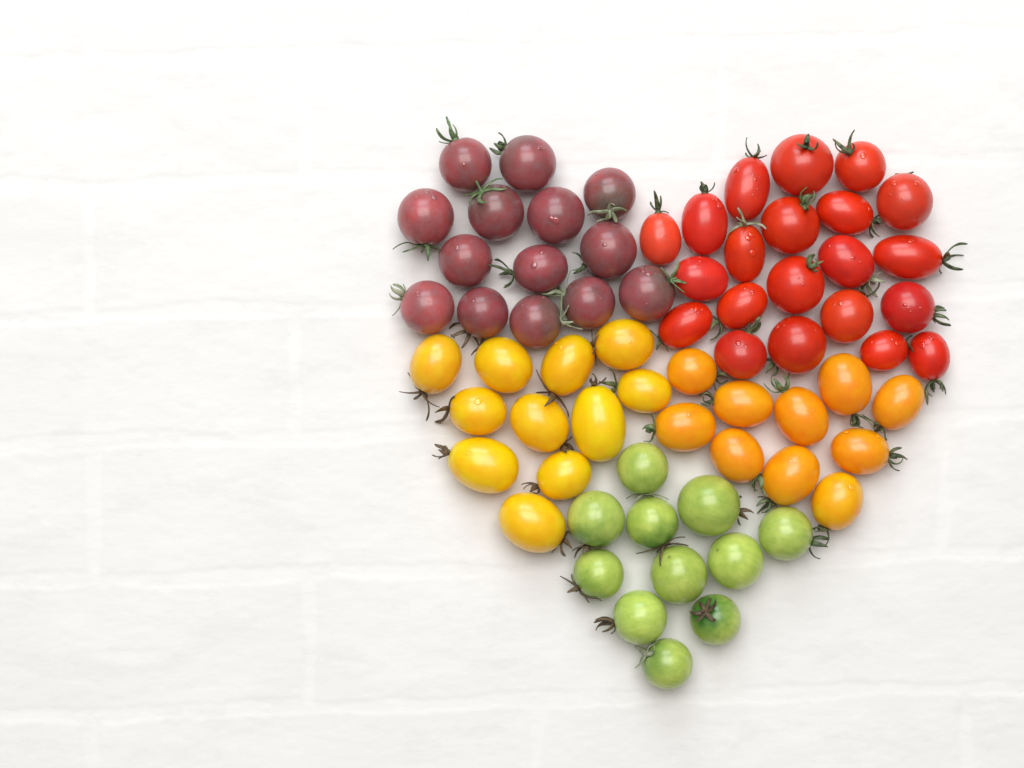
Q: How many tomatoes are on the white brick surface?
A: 67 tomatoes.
